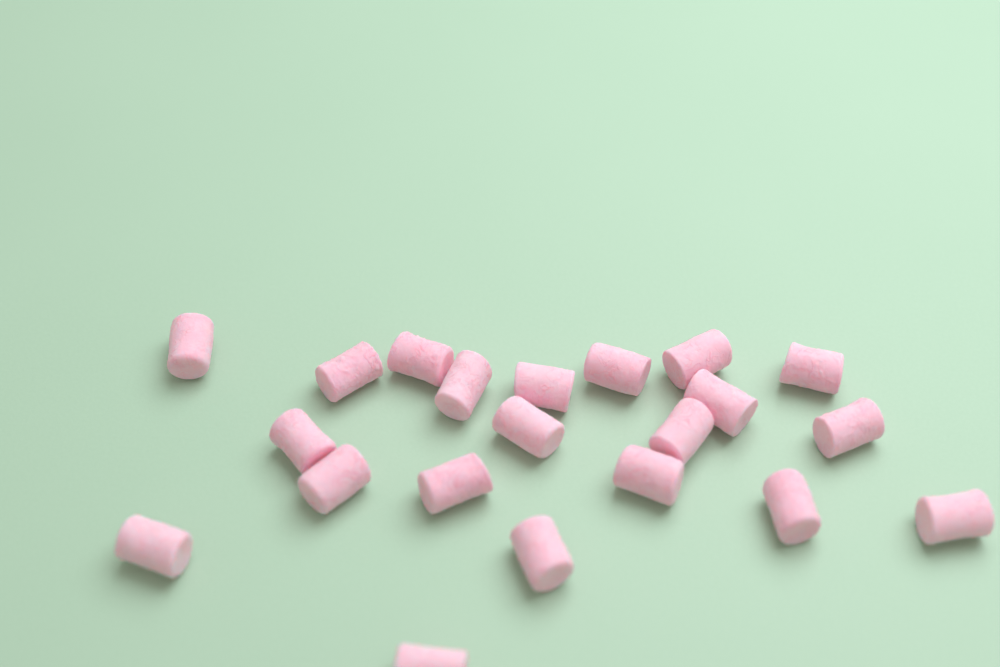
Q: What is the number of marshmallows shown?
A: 21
